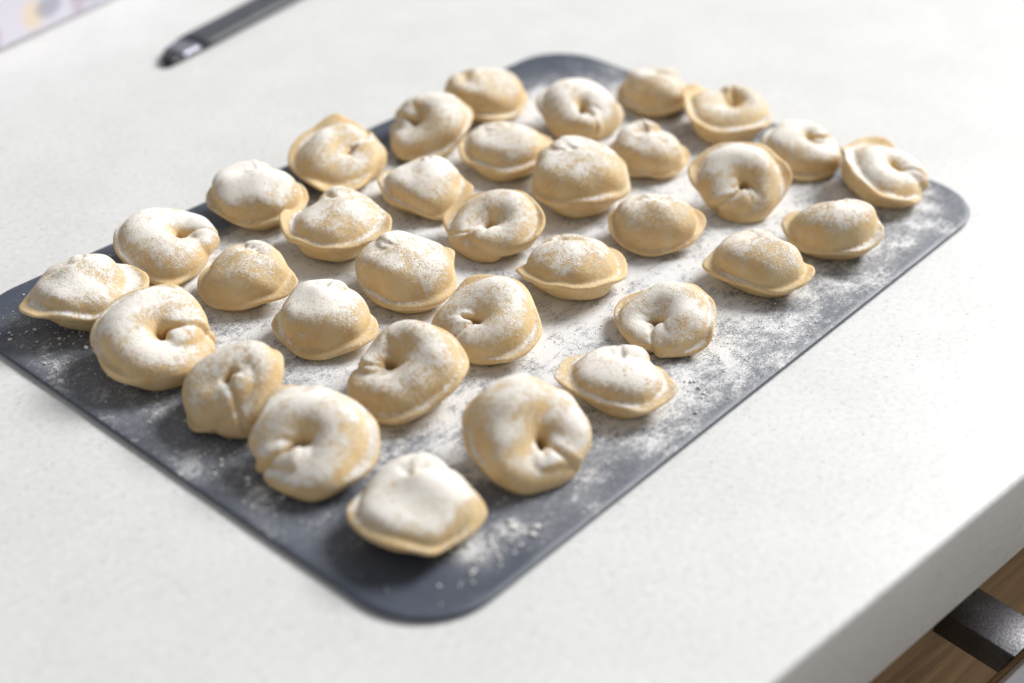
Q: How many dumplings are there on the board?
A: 34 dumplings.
